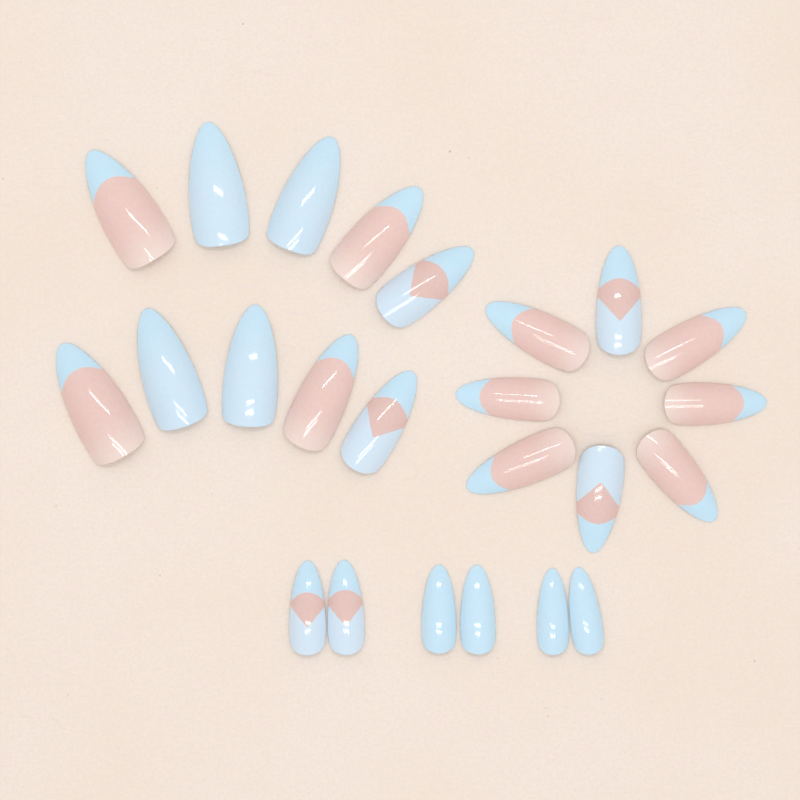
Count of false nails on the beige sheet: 24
